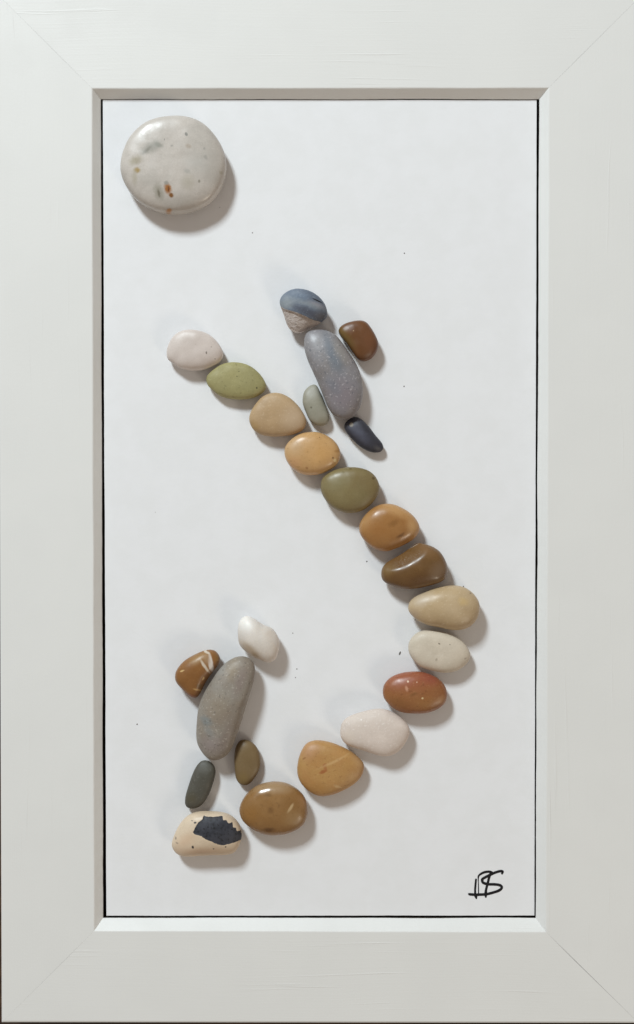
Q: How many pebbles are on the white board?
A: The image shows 25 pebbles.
